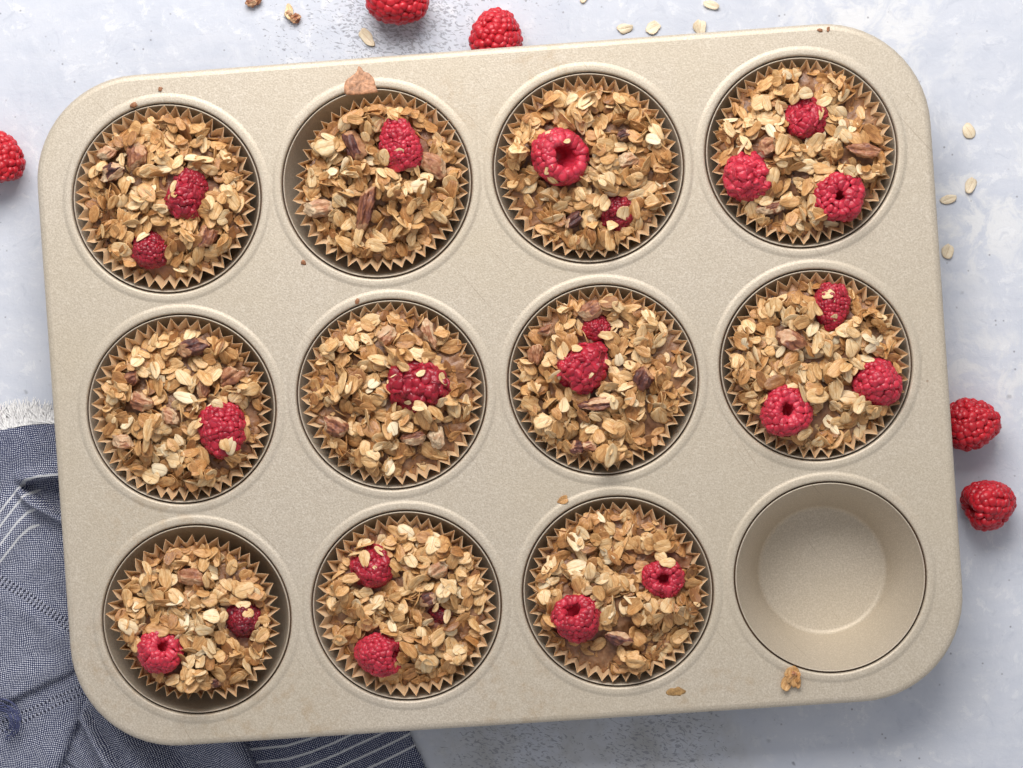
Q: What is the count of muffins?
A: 11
